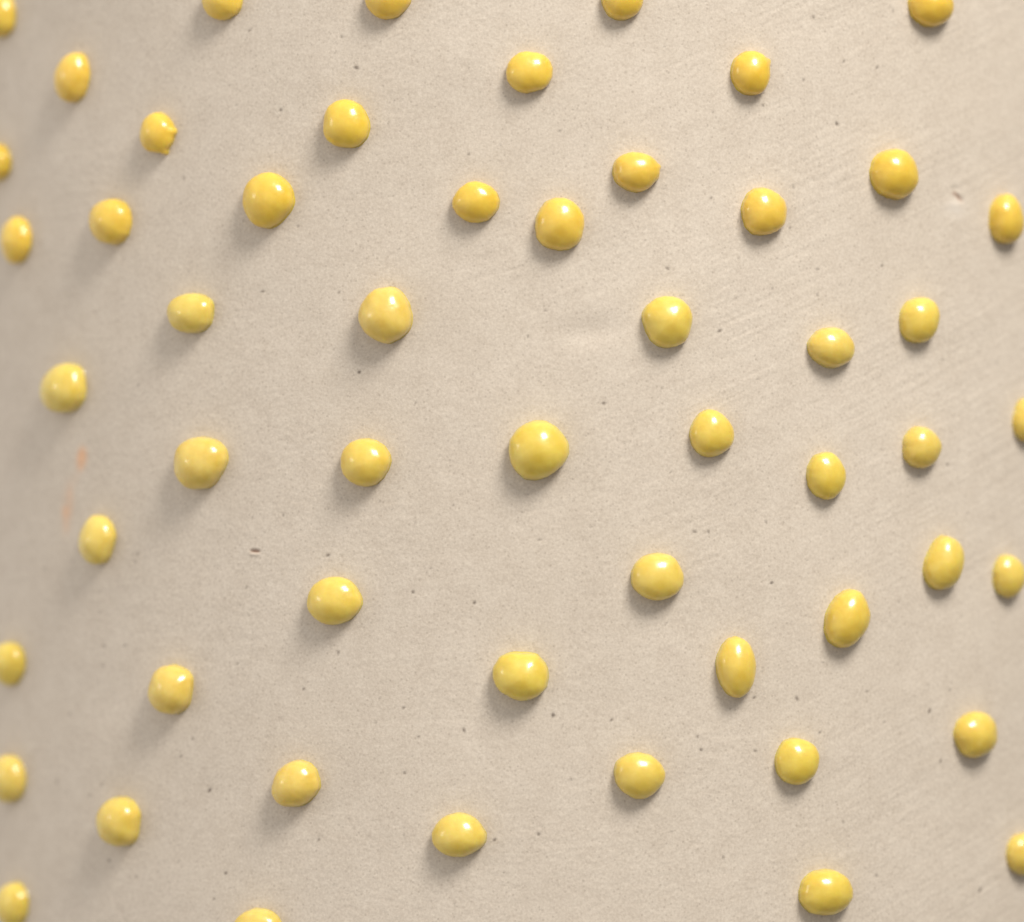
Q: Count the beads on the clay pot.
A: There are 54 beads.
